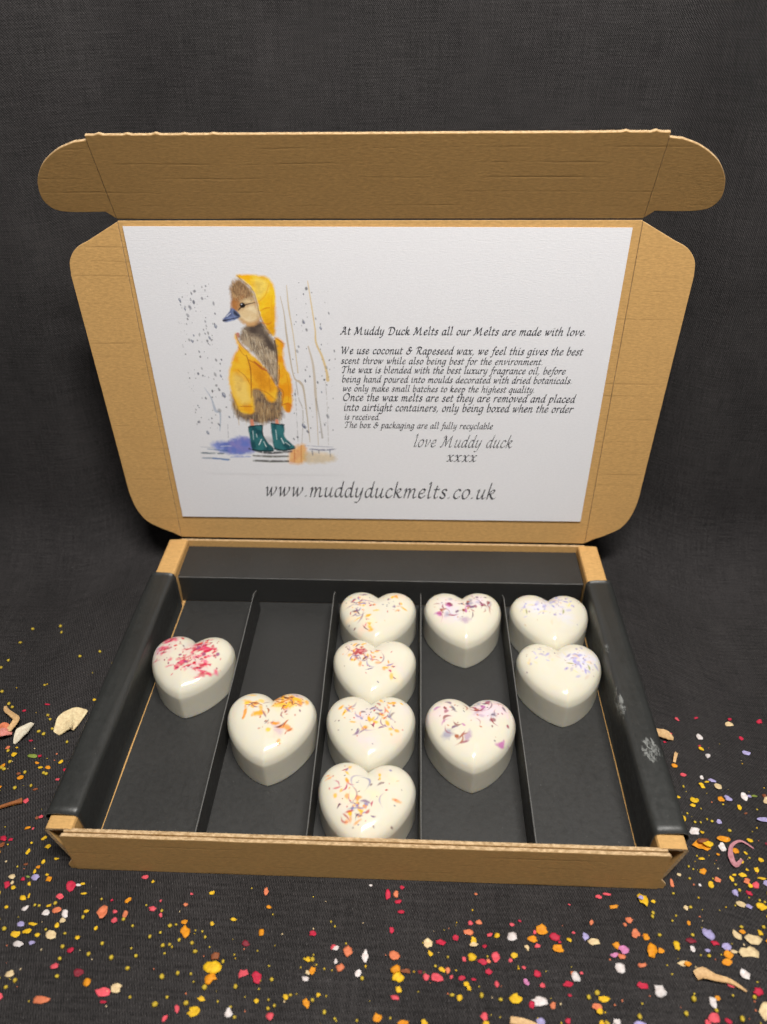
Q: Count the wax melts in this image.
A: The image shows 10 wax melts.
